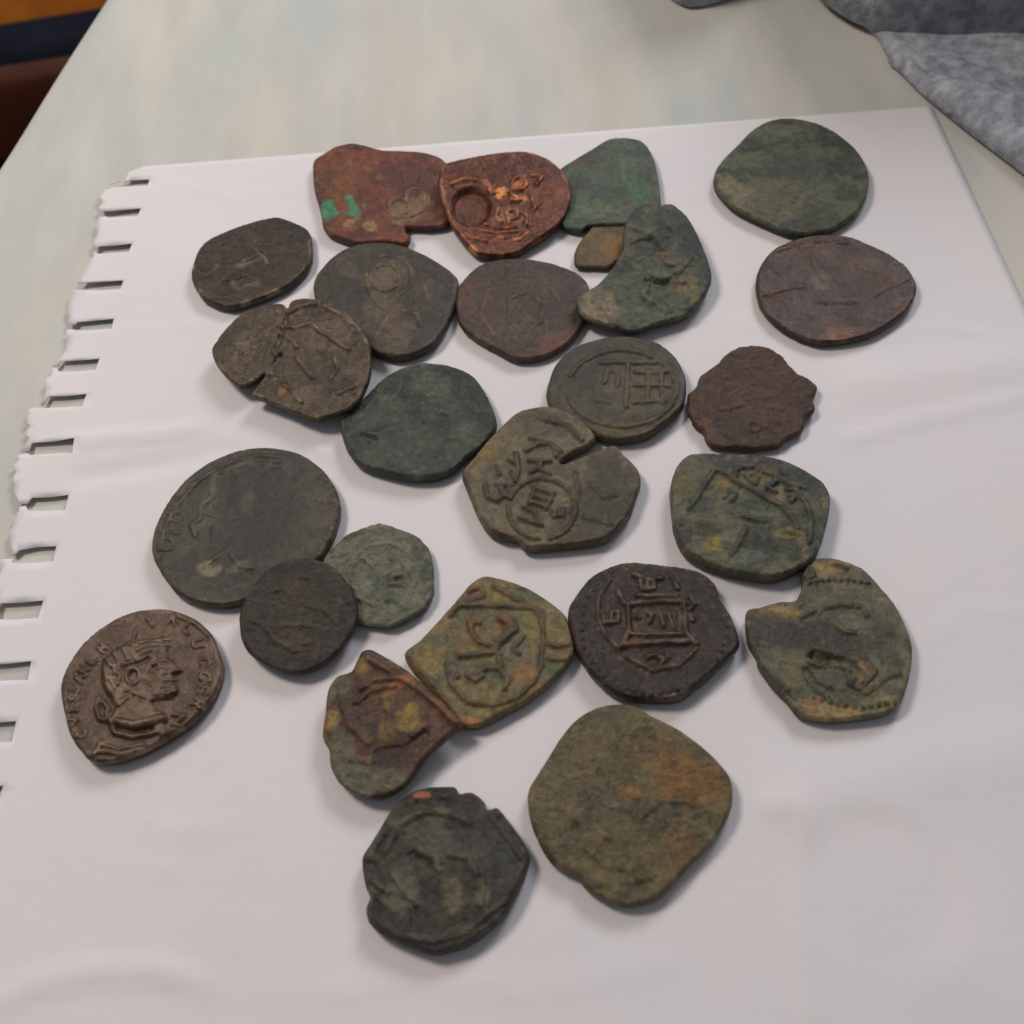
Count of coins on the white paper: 26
